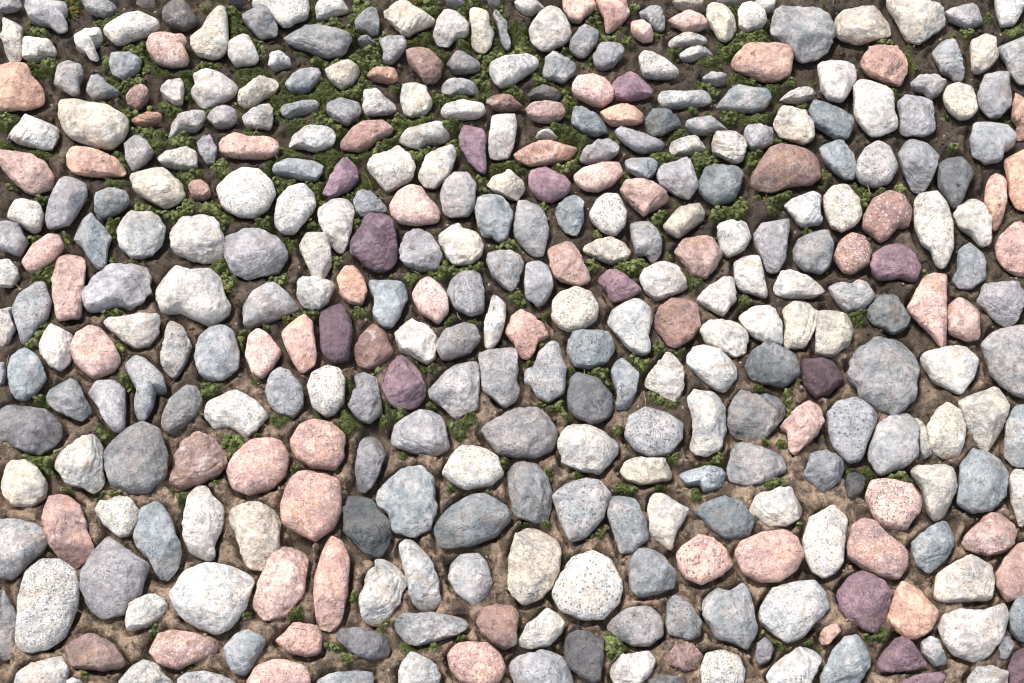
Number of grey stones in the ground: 144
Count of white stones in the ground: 131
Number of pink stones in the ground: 69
